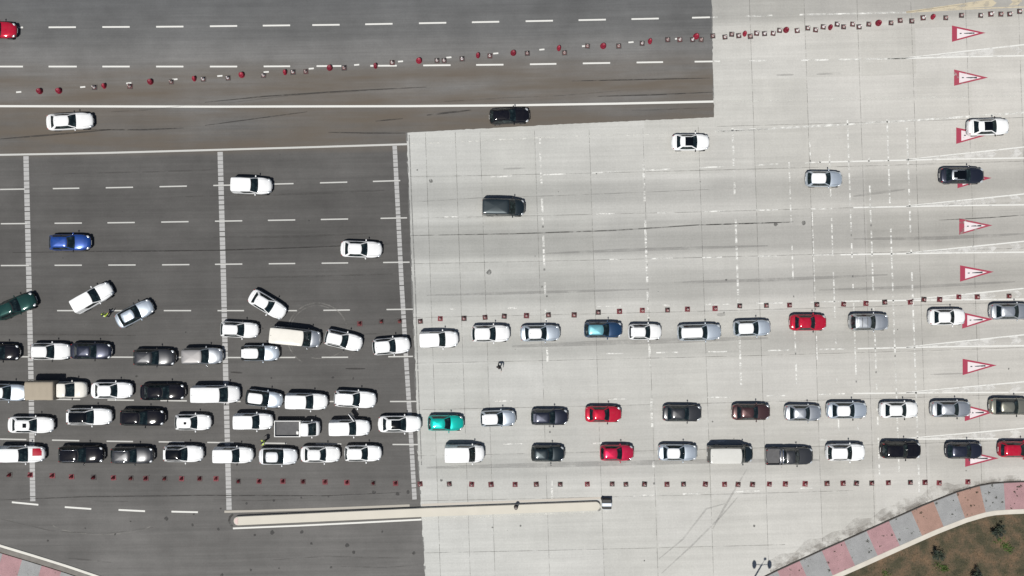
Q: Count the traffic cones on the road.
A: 131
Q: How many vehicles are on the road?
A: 81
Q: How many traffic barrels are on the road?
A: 21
